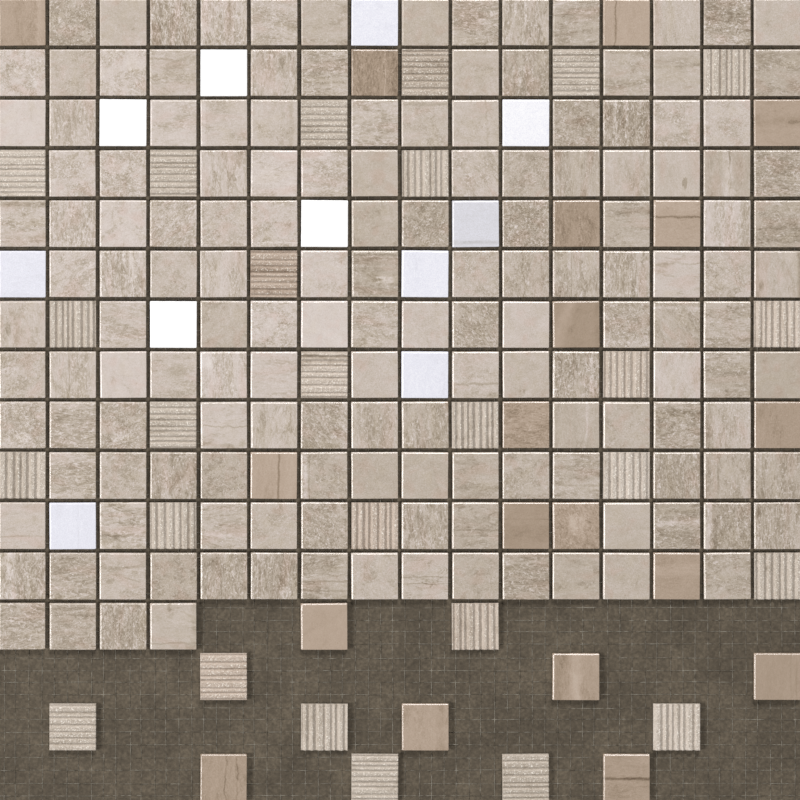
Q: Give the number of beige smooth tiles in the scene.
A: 153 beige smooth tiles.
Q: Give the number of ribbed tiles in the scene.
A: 26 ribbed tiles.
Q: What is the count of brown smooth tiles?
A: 19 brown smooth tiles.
